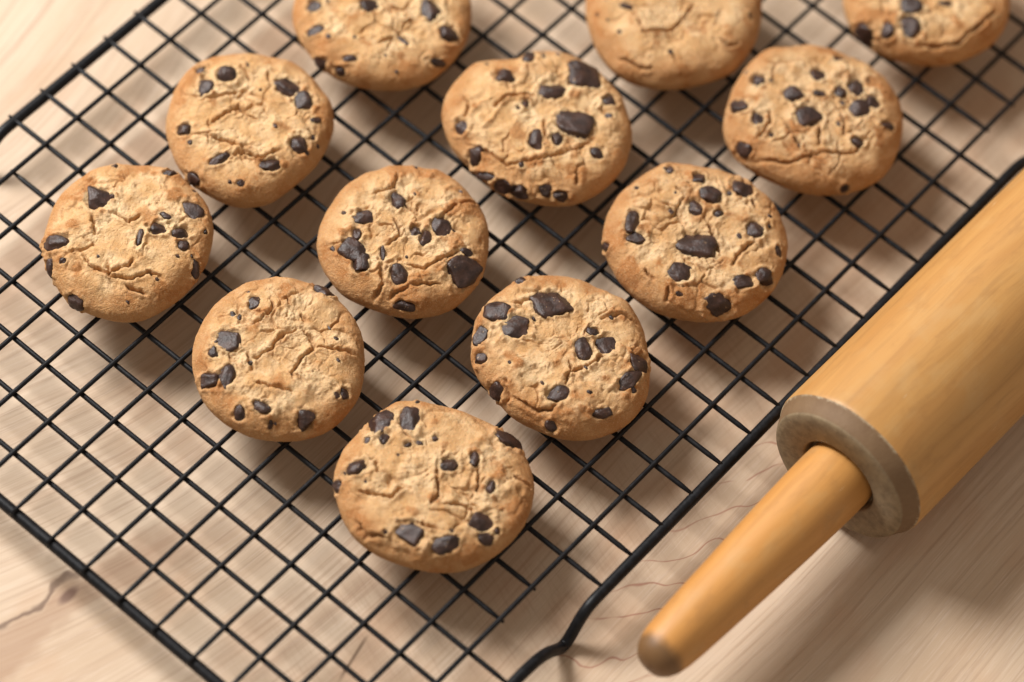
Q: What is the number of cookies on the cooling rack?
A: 12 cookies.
